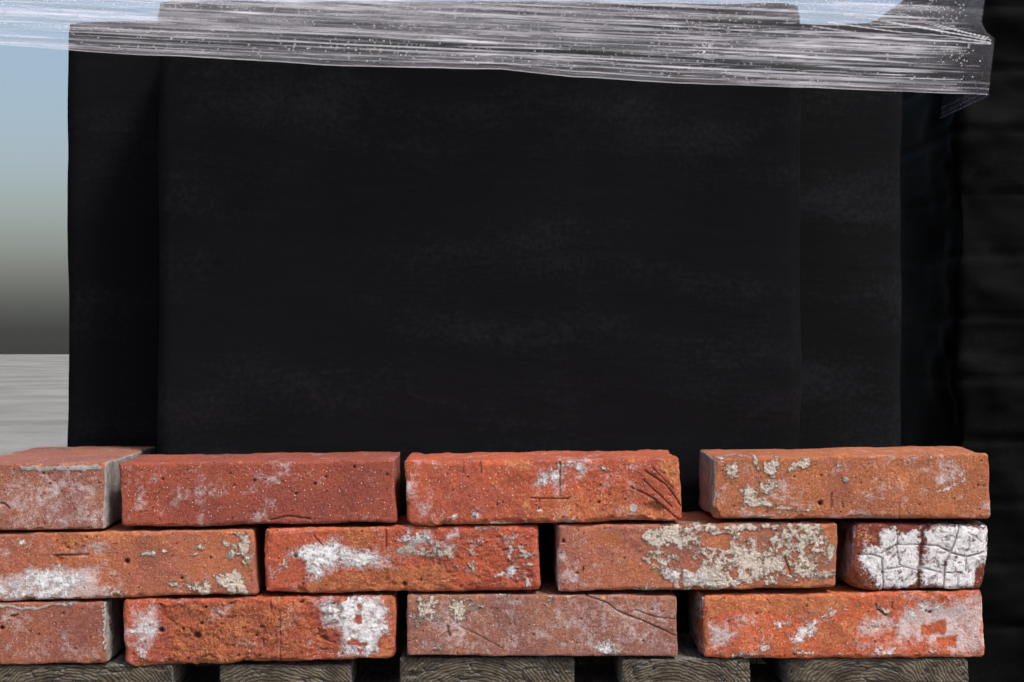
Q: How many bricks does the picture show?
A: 12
